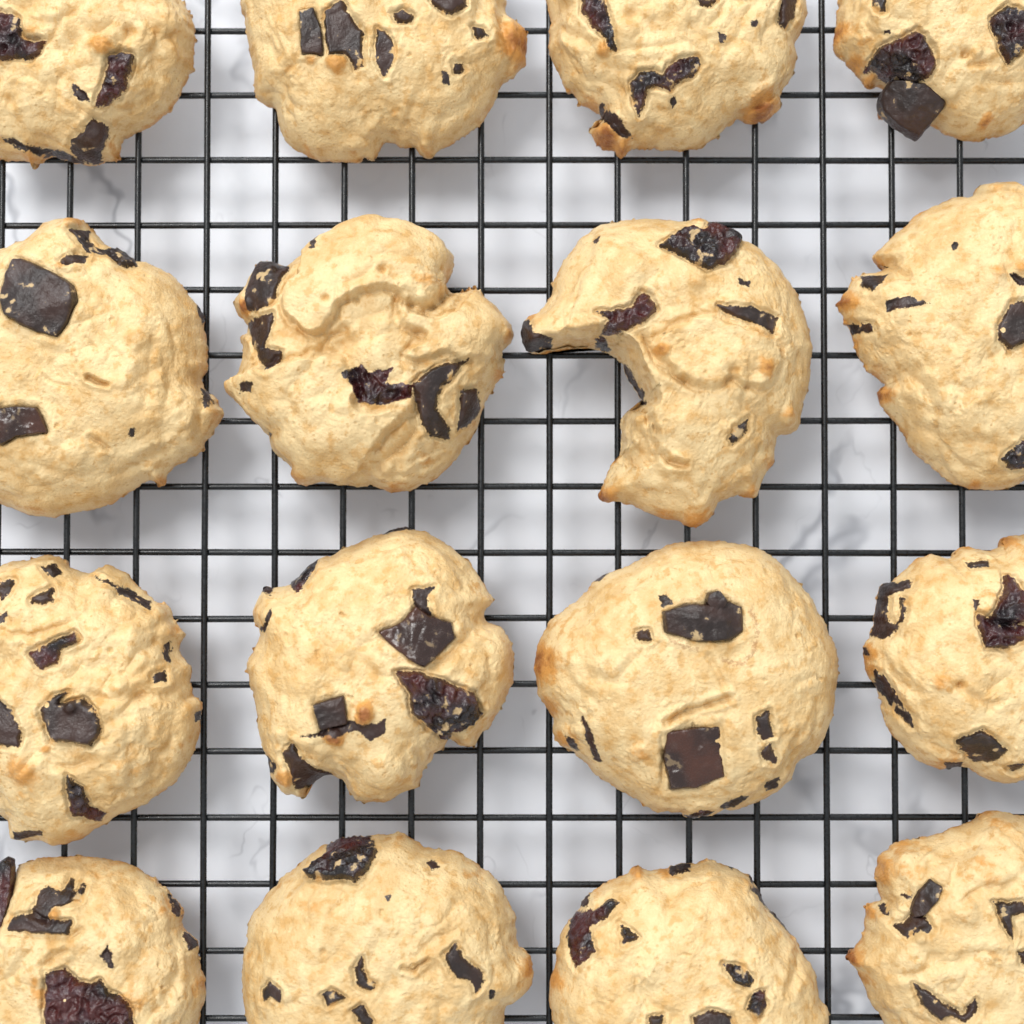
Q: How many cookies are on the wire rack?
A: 16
